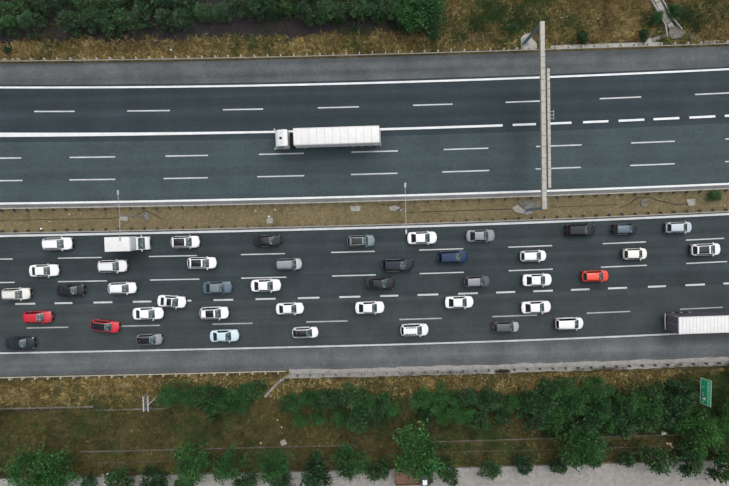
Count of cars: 43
